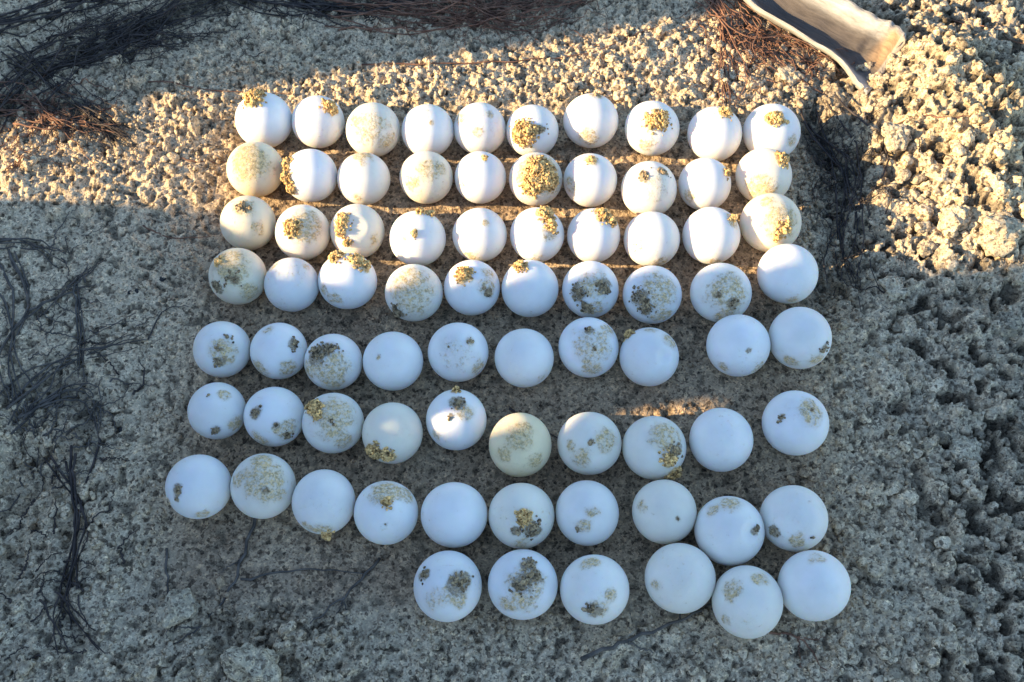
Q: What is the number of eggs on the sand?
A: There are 76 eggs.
